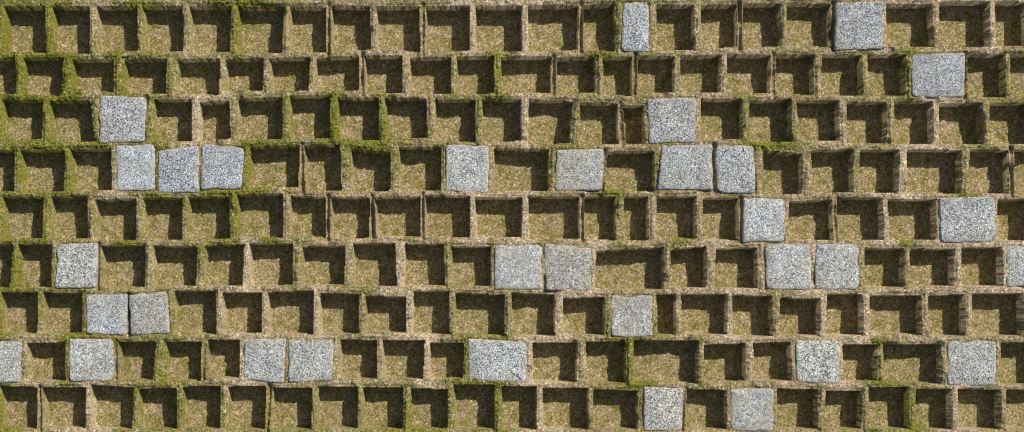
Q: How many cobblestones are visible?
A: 32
